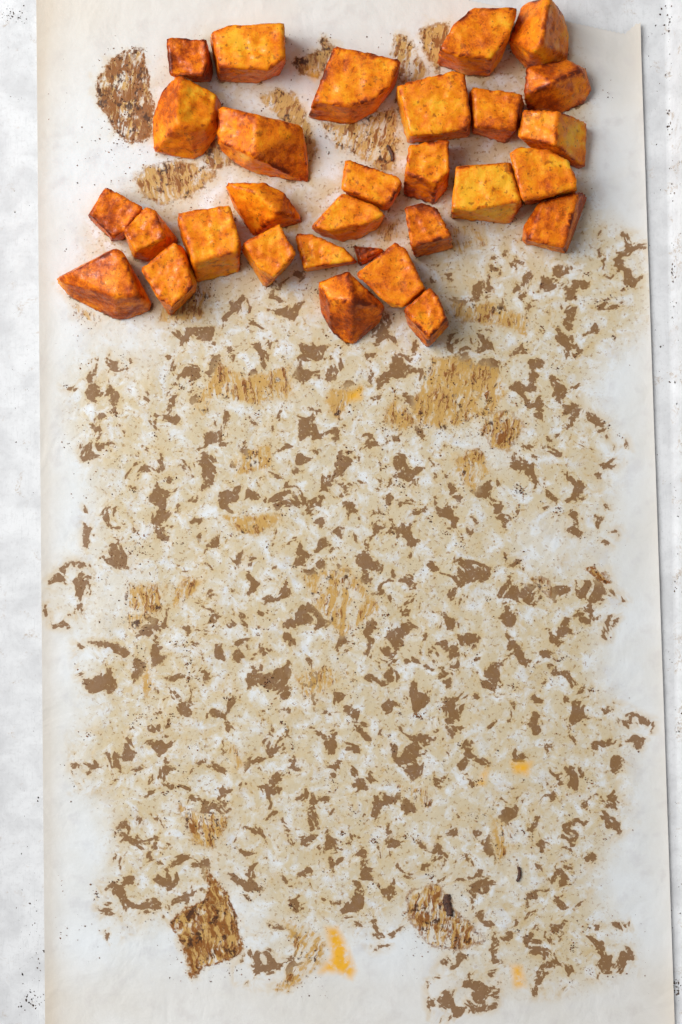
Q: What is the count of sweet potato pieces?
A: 30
